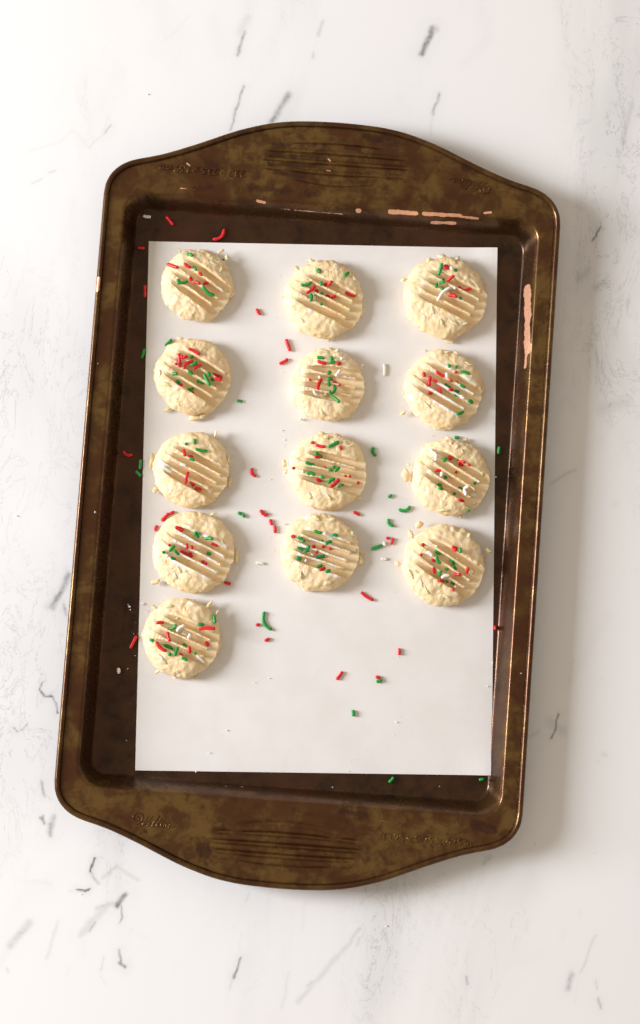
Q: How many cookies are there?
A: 13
